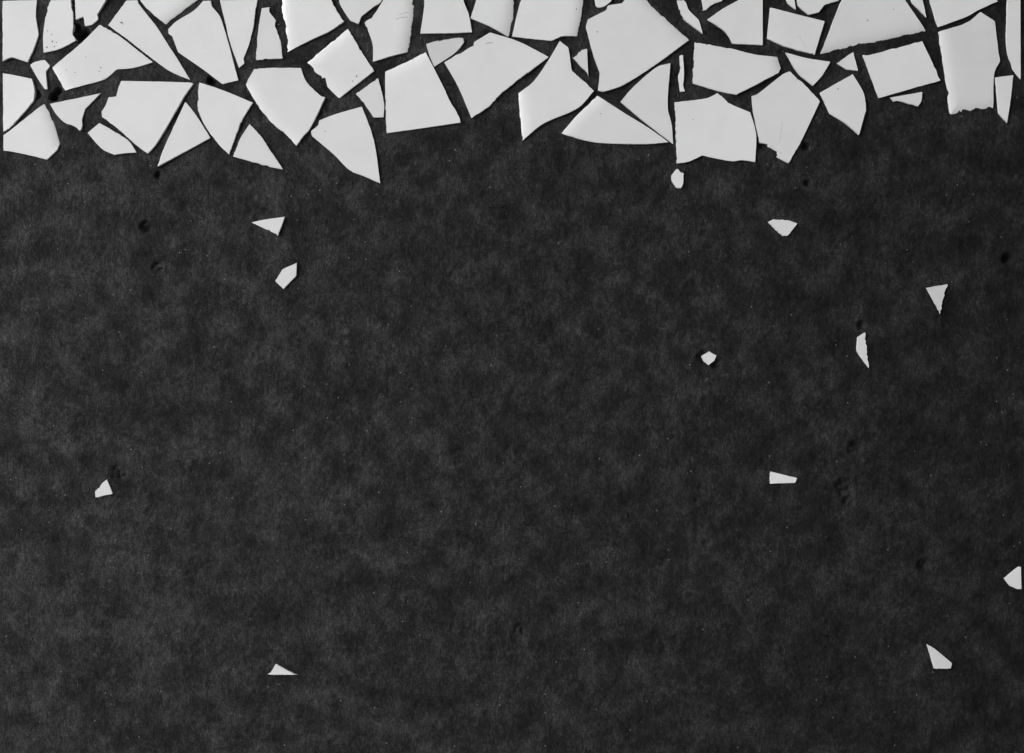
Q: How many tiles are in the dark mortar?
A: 48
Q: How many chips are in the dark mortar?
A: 22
